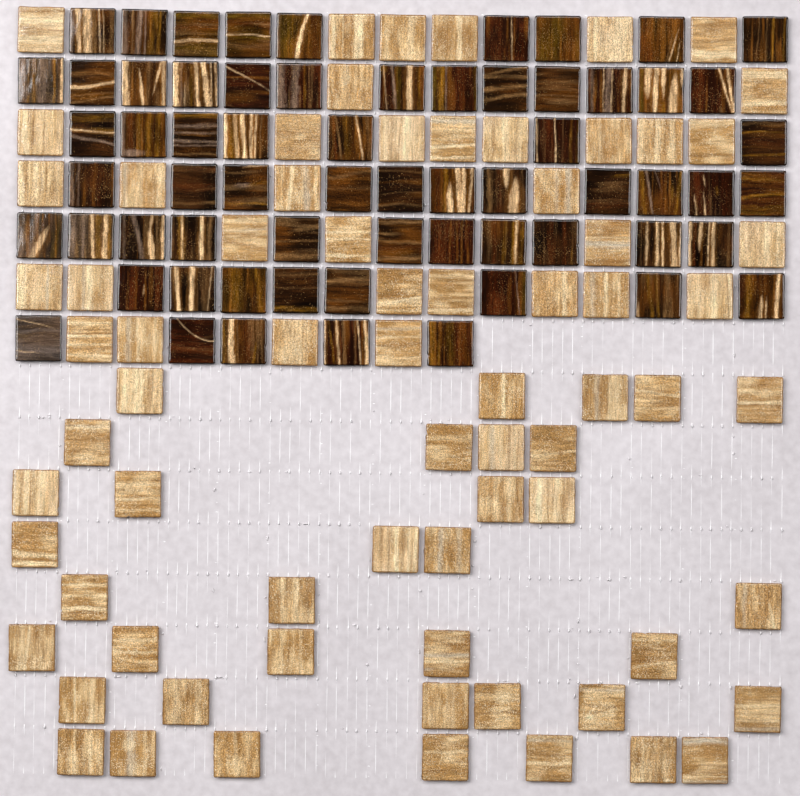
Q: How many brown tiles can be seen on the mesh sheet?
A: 64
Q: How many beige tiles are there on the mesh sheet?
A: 72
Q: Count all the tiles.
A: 136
